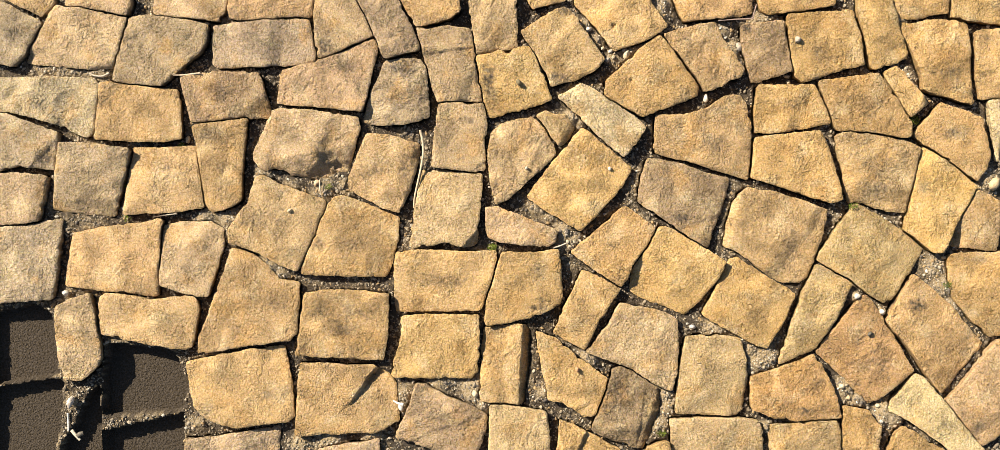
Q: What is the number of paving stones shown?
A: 100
